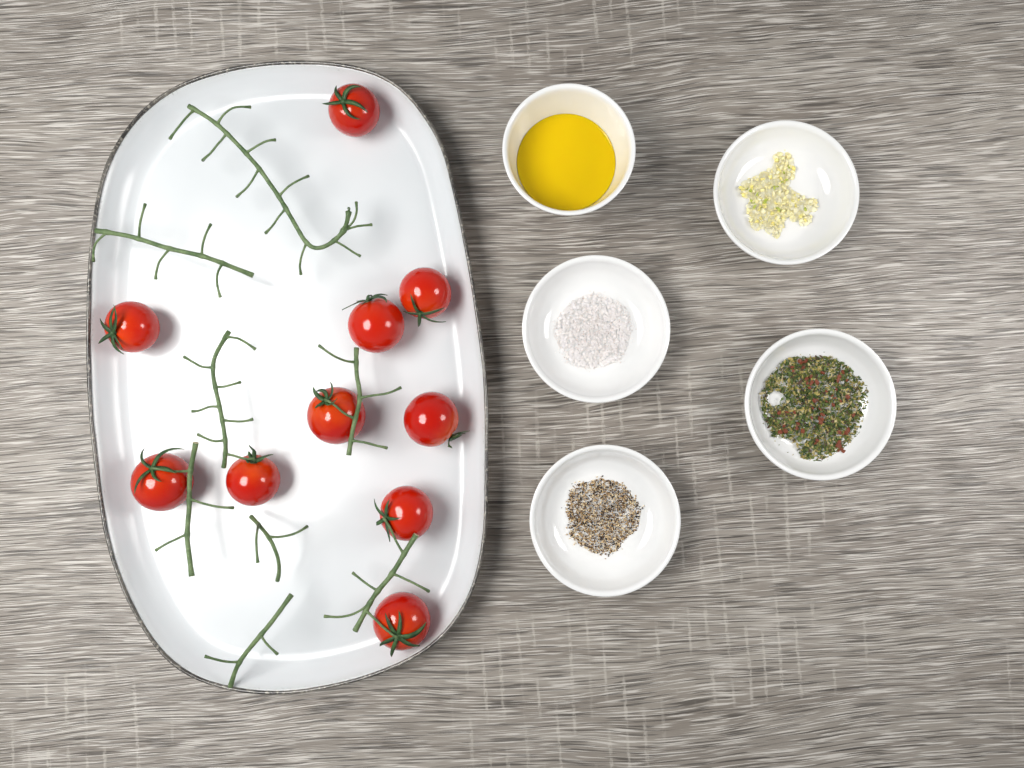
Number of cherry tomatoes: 10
